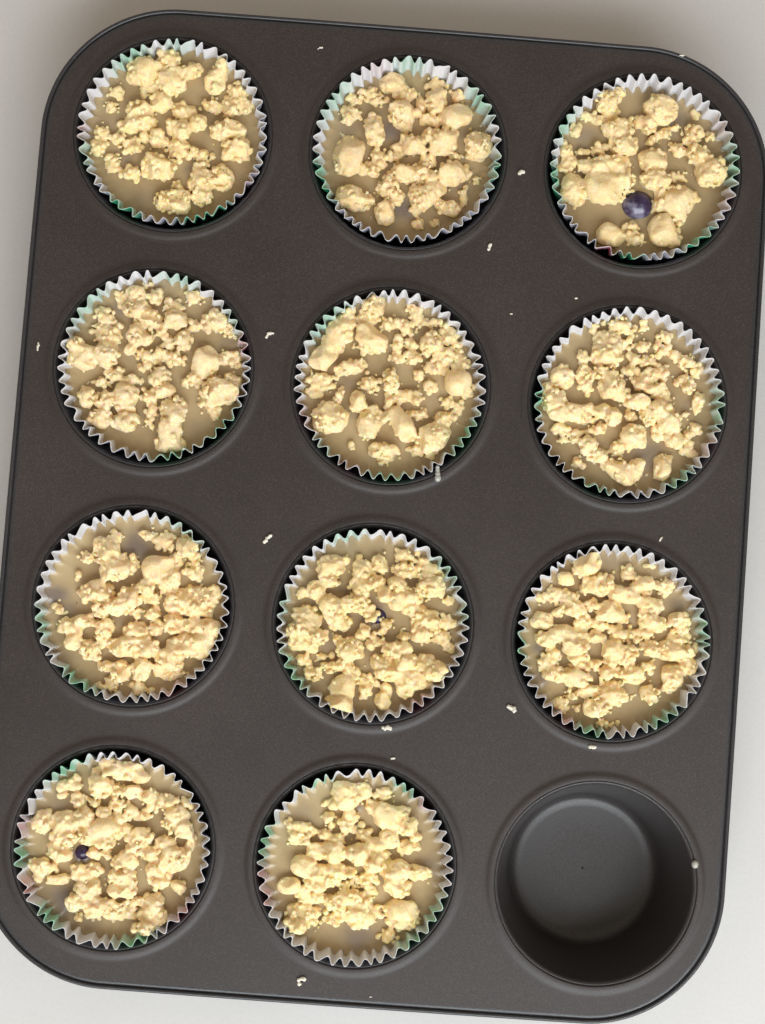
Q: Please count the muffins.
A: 11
